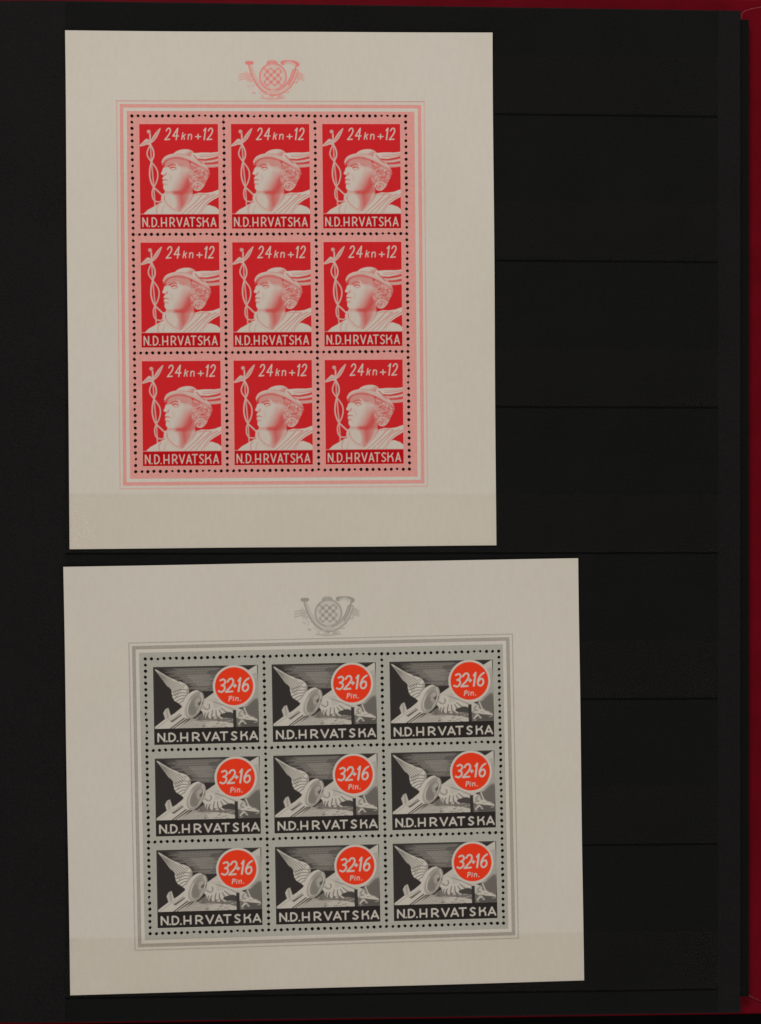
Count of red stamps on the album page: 9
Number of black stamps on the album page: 9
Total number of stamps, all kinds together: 18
